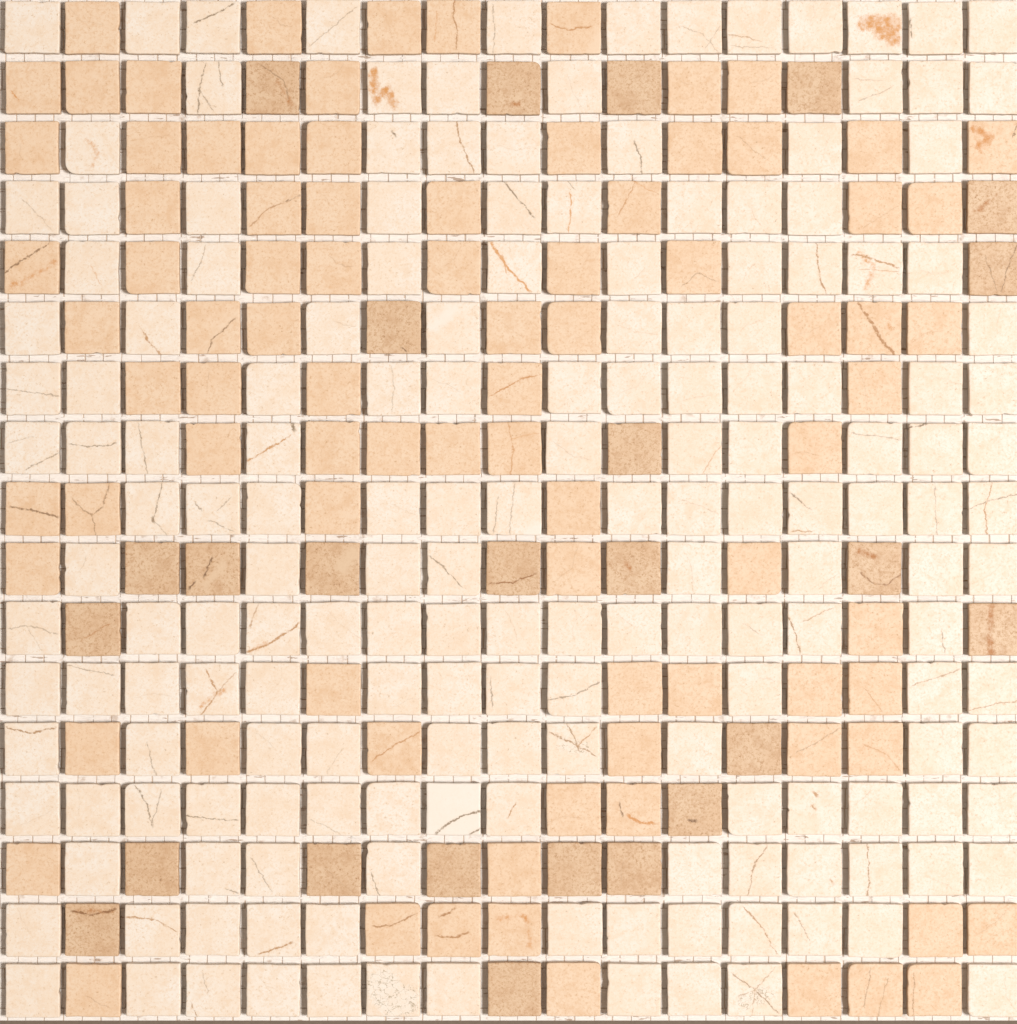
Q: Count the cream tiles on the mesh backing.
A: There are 177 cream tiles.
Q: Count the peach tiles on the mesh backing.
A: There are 87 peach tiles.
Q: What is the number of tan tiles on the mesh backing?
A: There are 25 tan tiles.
